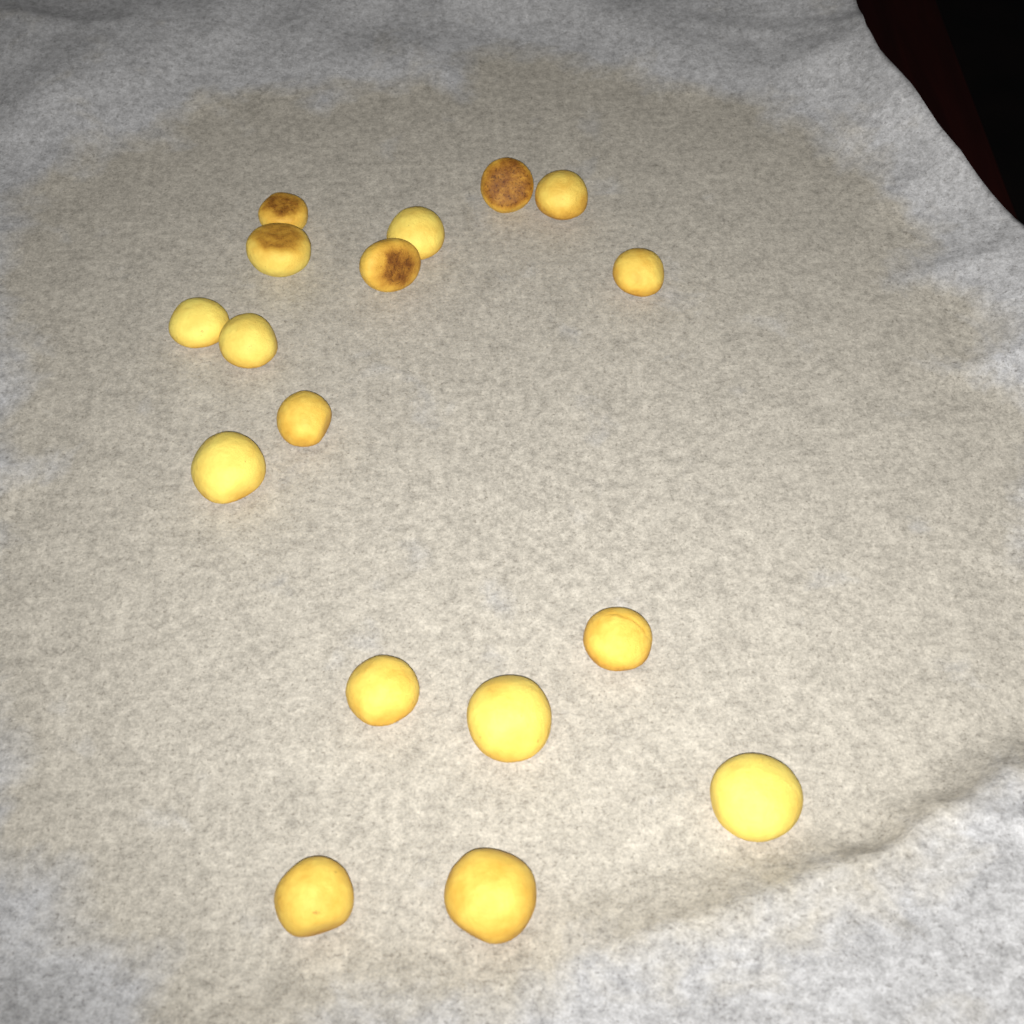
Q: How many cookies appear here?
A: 17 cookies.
